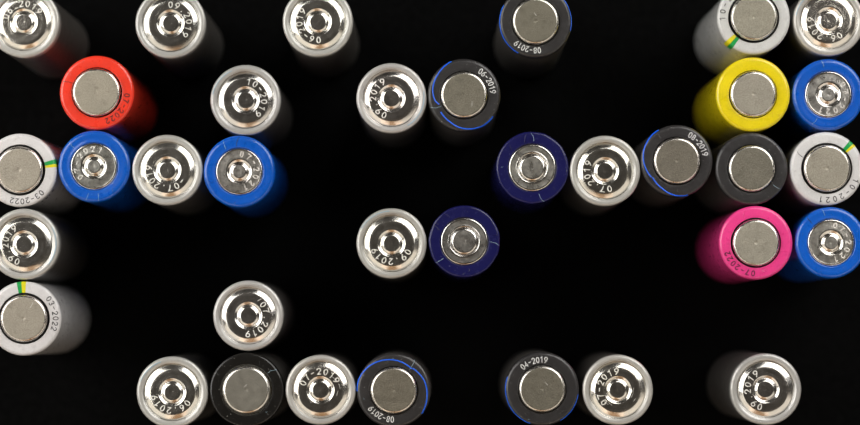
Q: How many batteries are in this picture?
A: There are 35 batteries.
